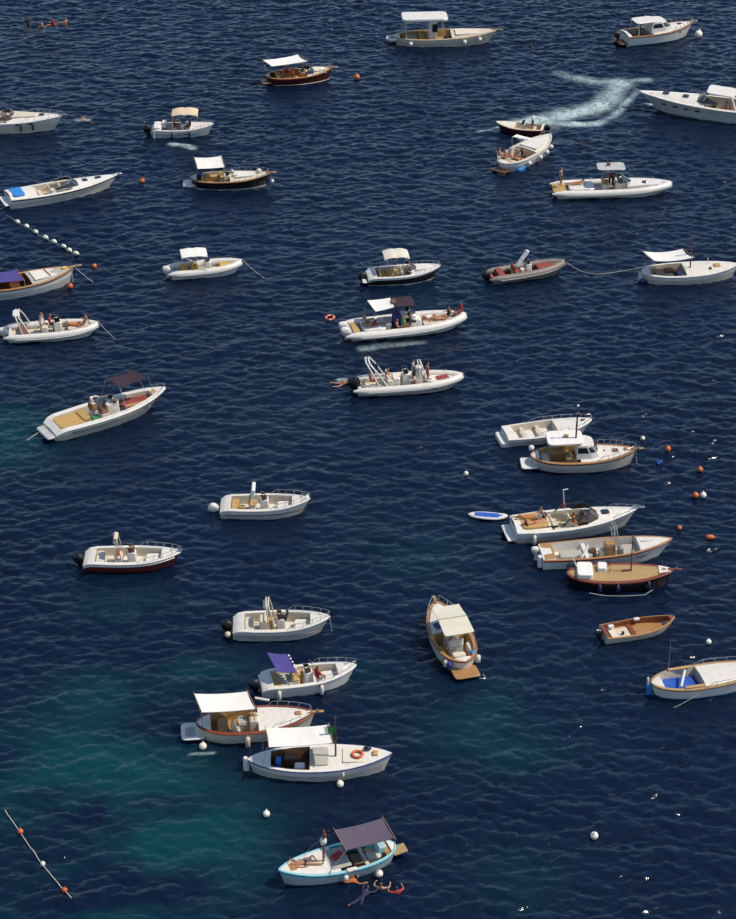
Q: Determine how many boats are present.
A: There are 35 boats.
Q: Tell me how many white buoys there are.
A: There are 19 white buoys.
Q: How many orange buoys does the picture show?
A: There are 11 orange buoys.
